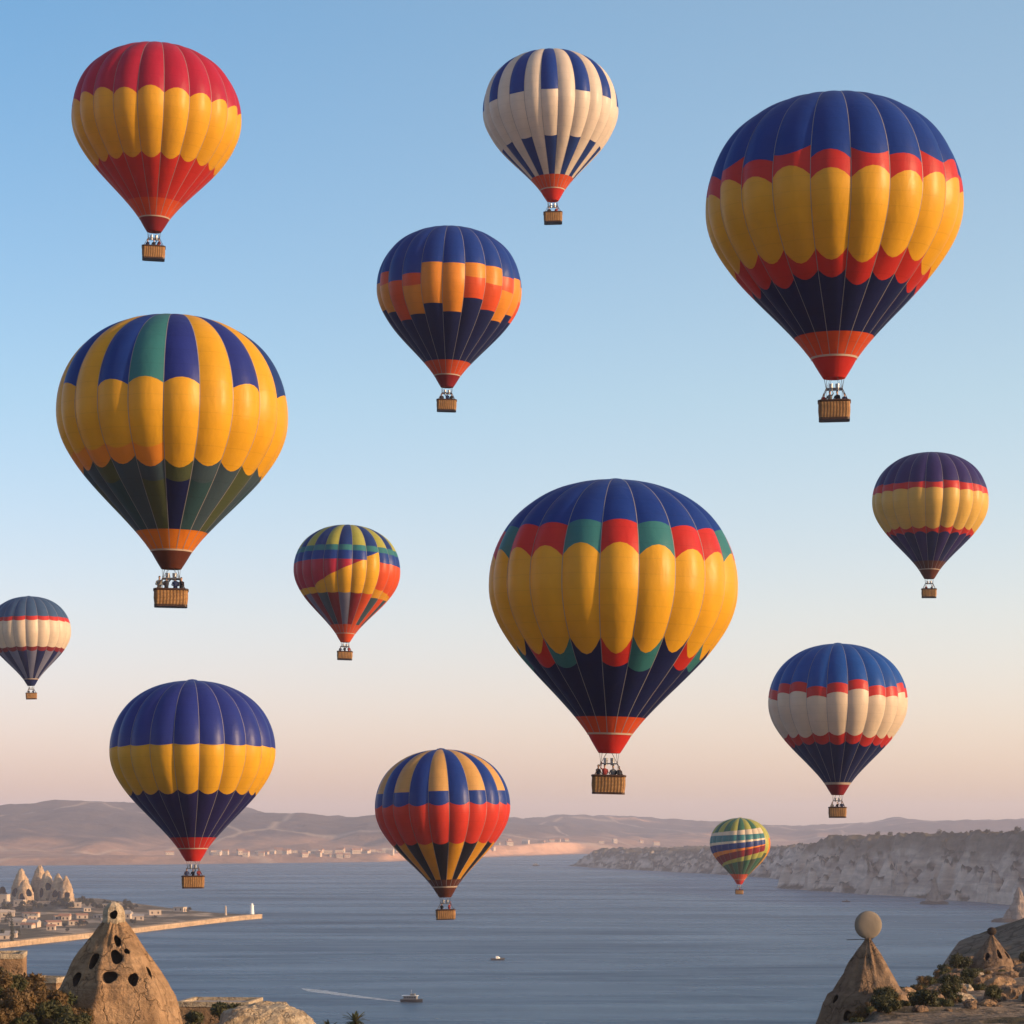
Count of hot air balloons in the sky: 13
